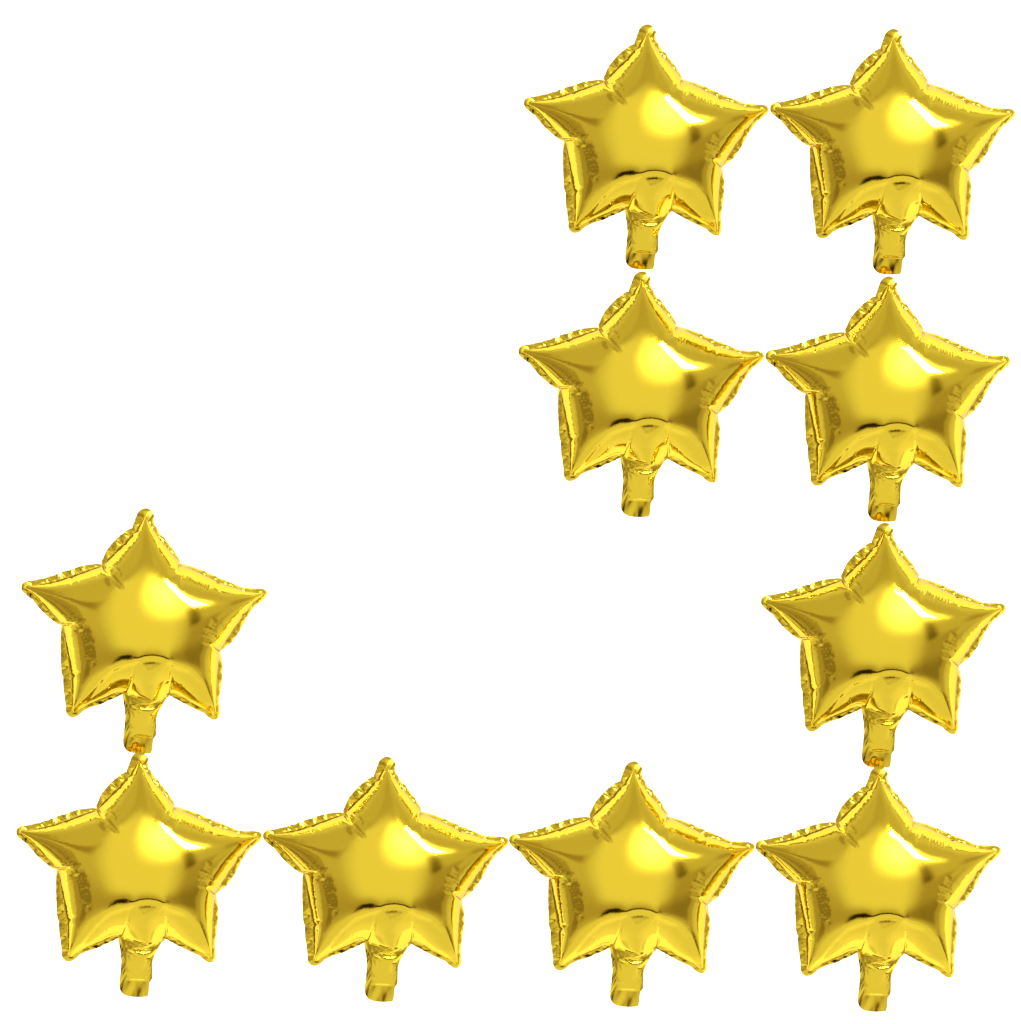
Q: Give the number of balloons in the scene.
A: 10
